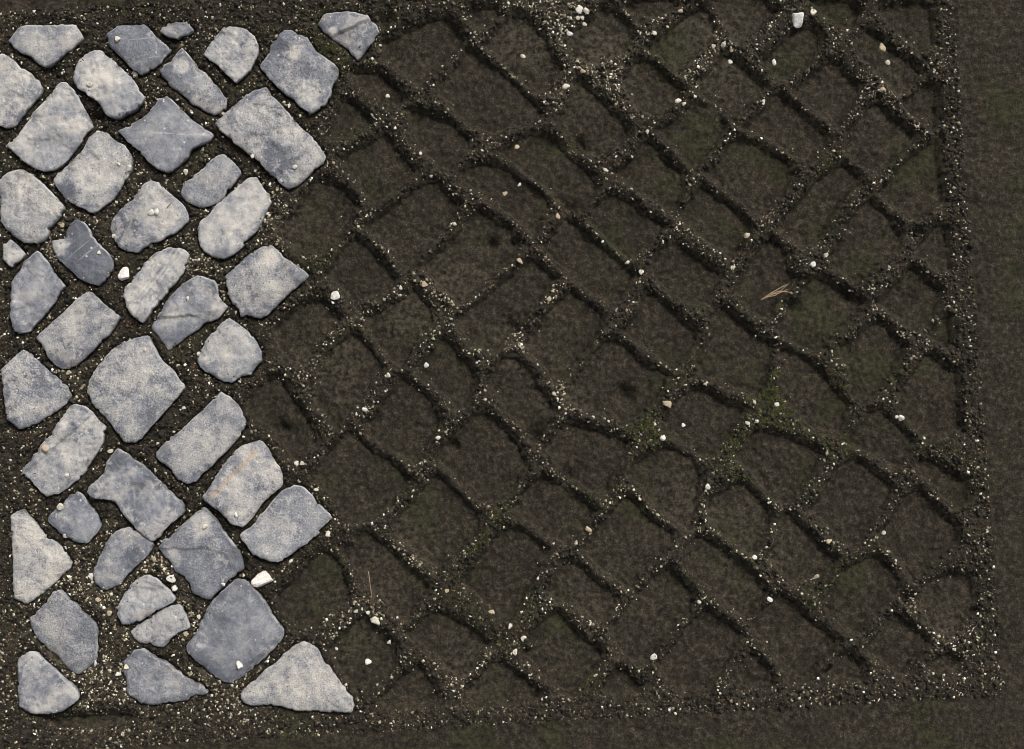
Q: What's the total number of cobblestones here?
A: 43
